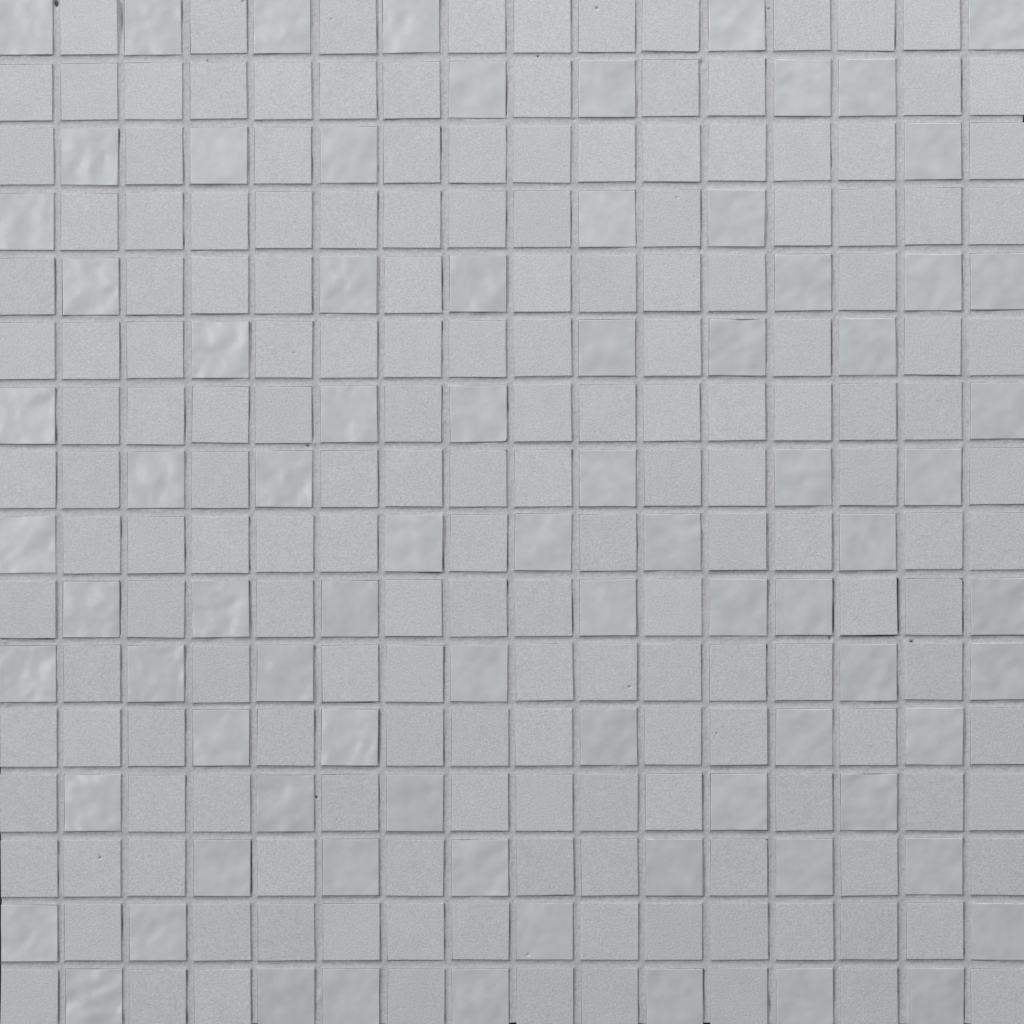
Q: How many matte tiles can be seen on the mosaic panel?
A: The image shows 175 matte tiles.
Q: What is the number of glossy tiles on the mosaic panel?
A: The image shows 81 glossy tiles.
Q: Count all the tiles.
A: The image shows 256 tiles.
